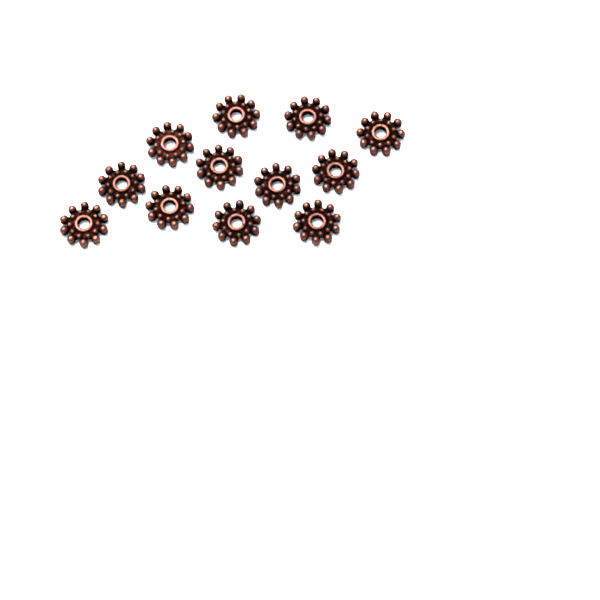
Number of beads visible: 12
